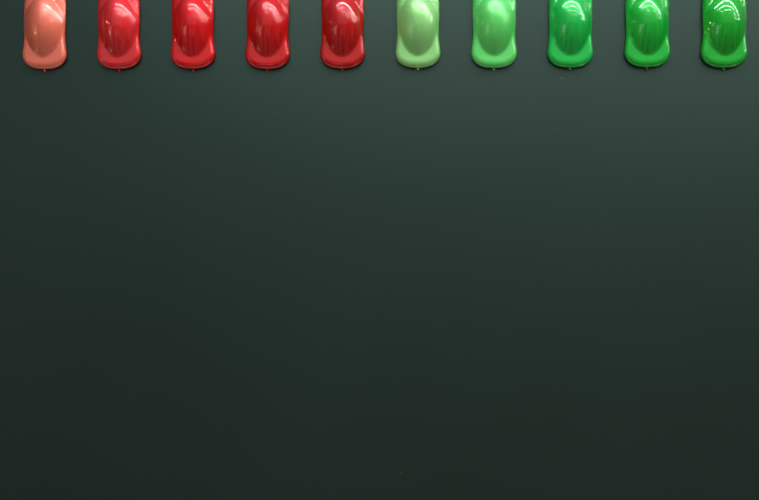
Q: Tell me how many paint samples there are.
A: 10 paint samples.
